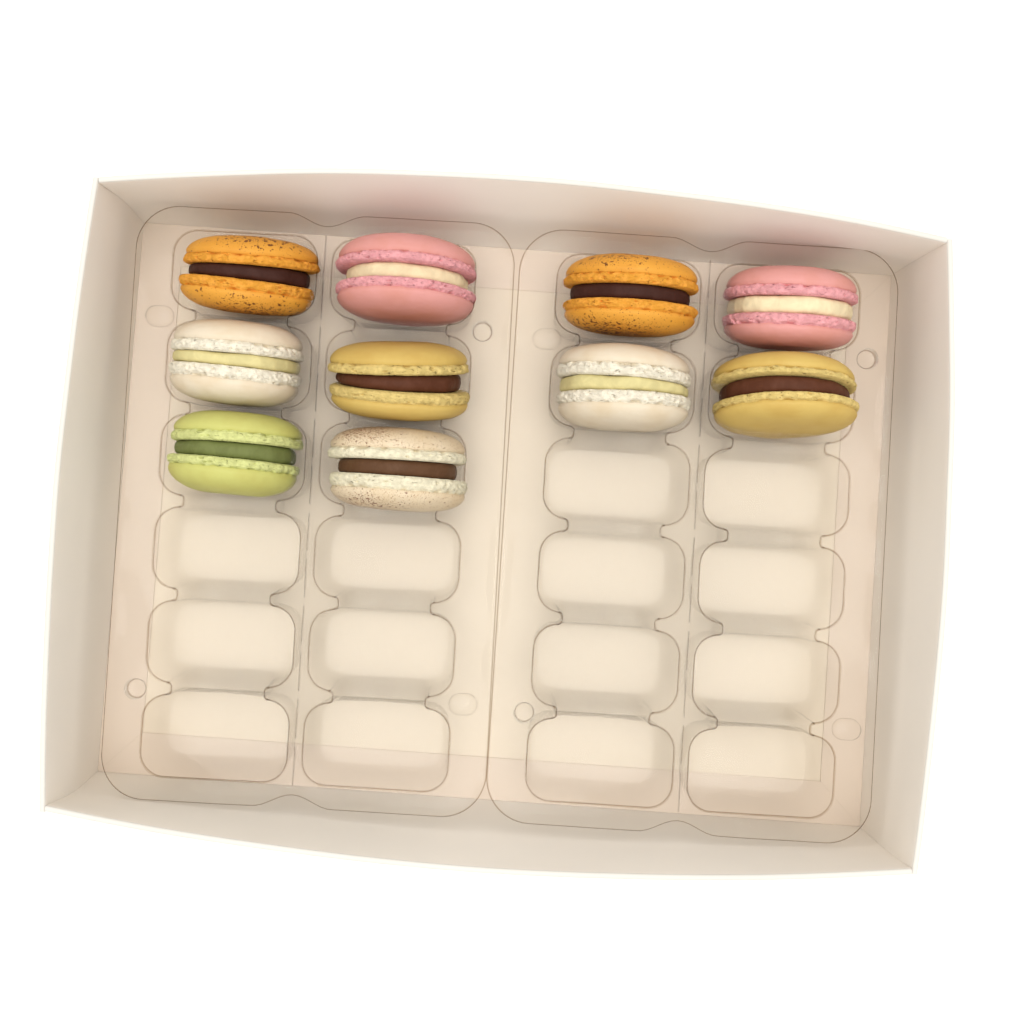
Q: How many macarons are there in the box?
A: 10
